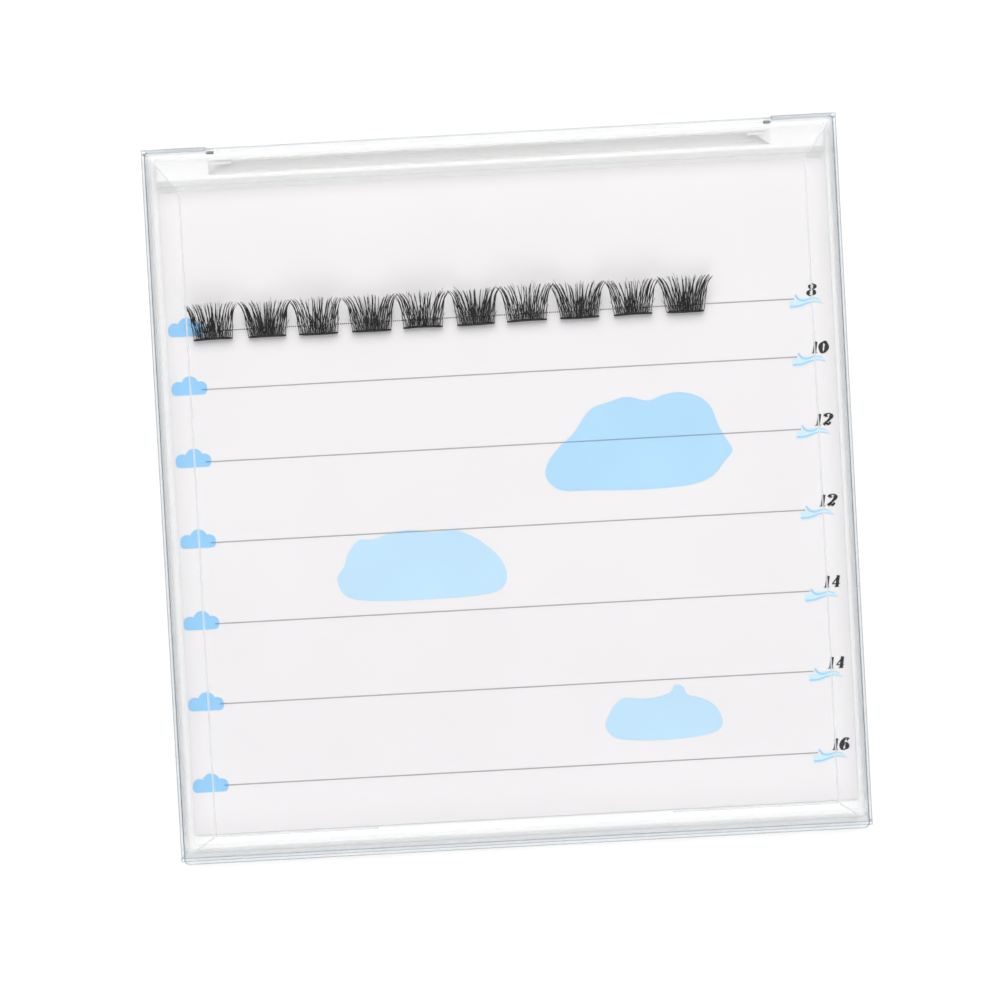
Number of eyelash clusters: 10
